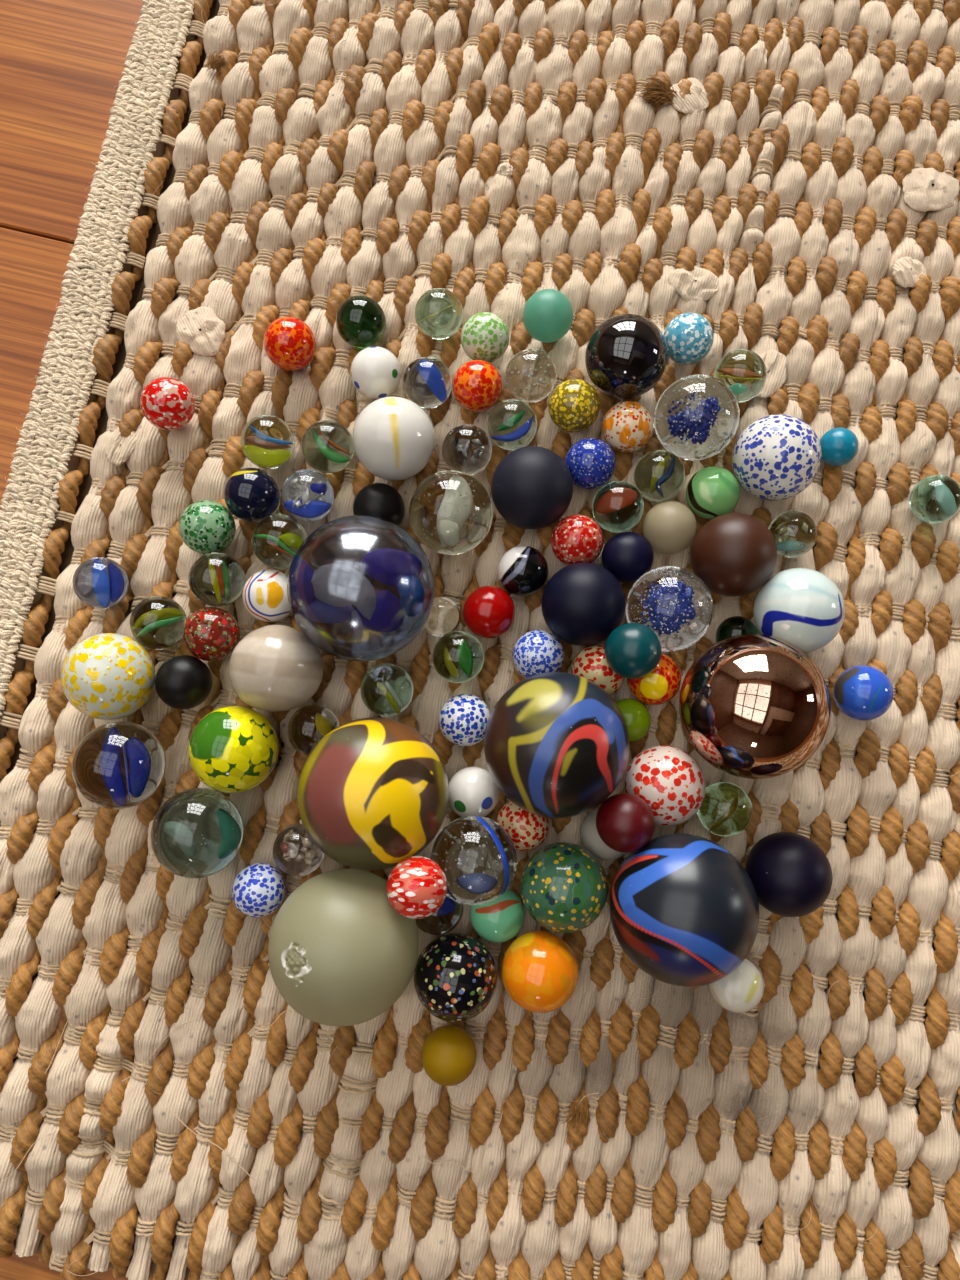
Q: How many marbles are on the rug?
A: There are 92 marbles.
